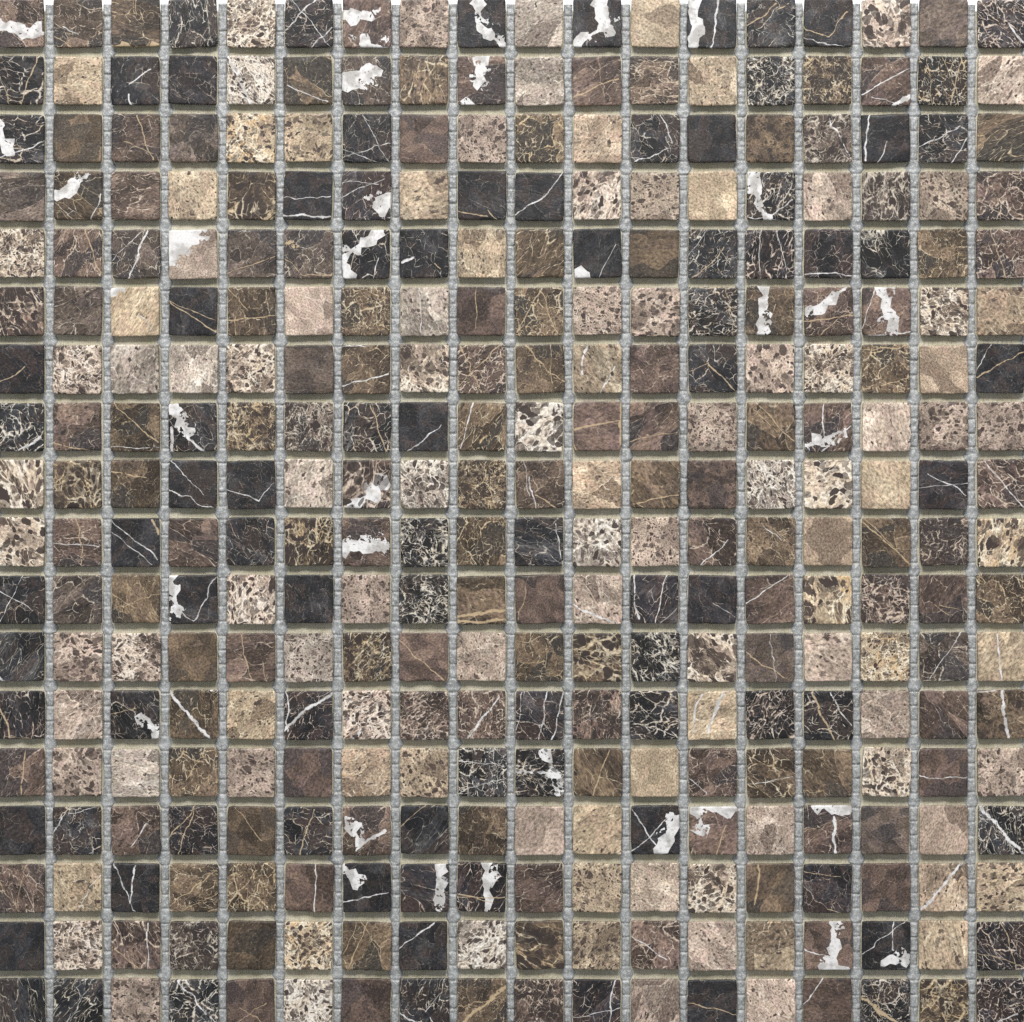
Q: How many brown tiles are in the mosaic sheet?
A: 133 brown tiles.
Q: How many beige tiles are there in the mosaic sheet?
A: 103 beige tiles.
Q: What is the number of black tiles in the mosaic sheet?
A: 88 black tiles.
